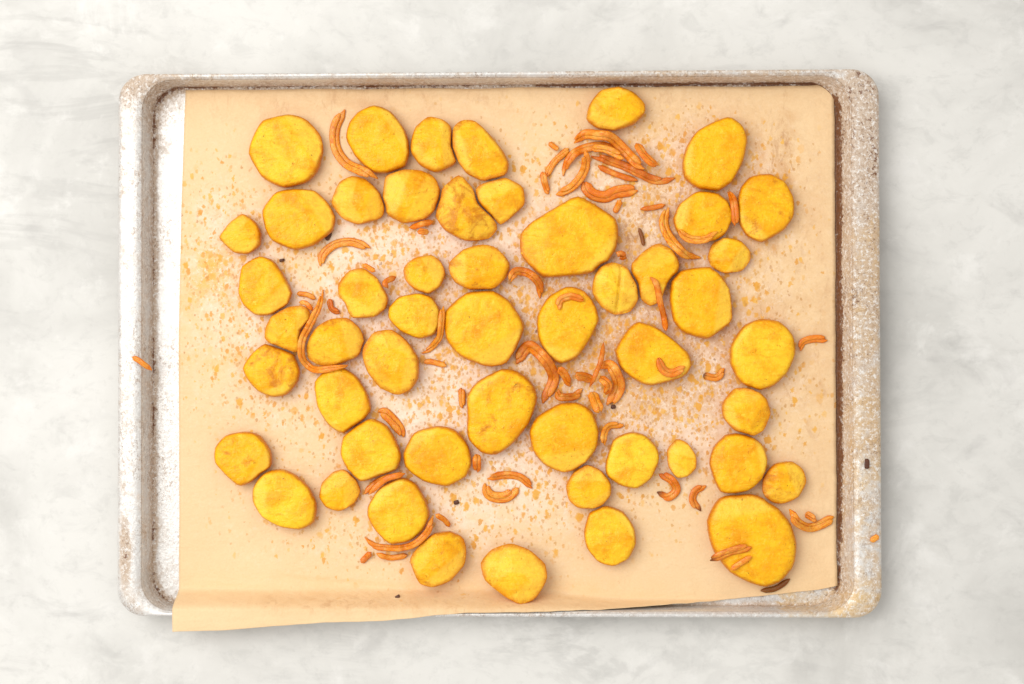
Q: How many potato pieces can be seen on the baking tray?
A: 51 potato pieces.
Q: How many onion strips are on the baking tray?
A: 65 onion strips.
